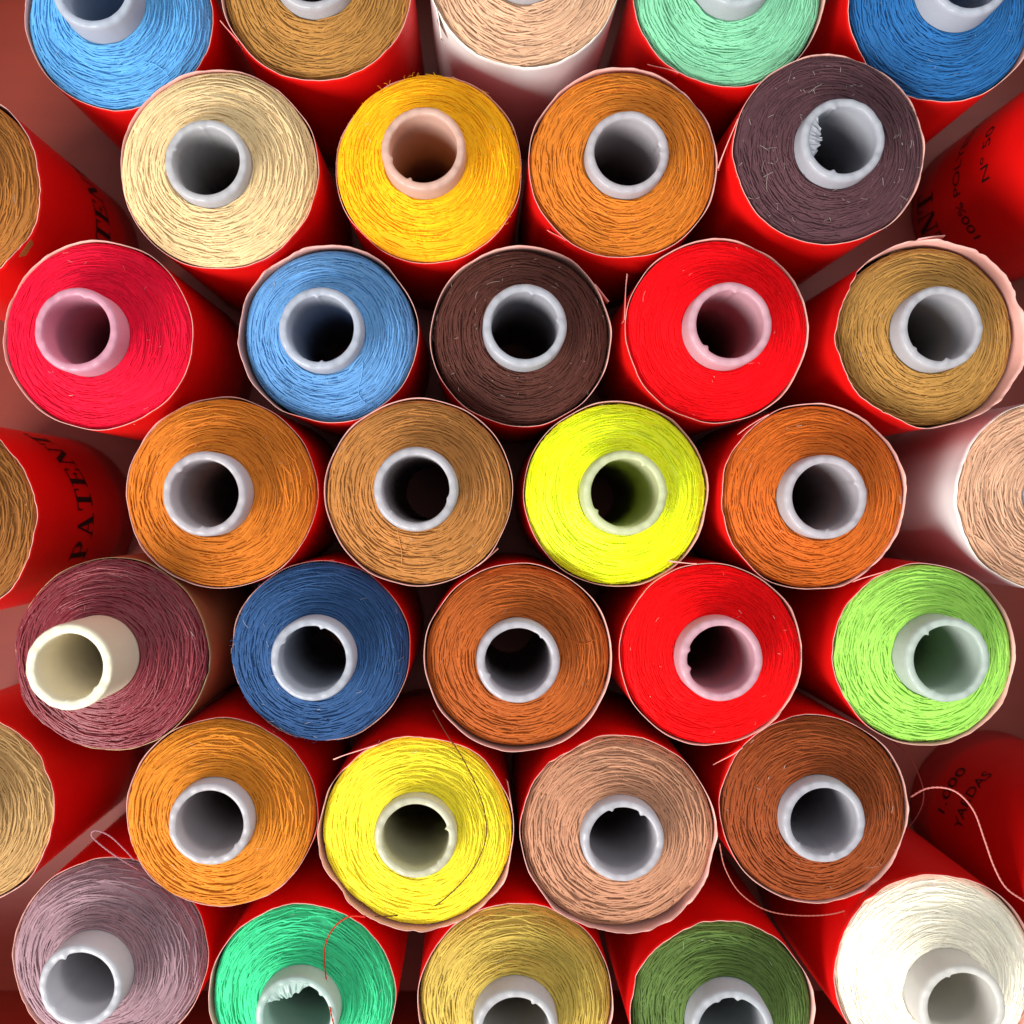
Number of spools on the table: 38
